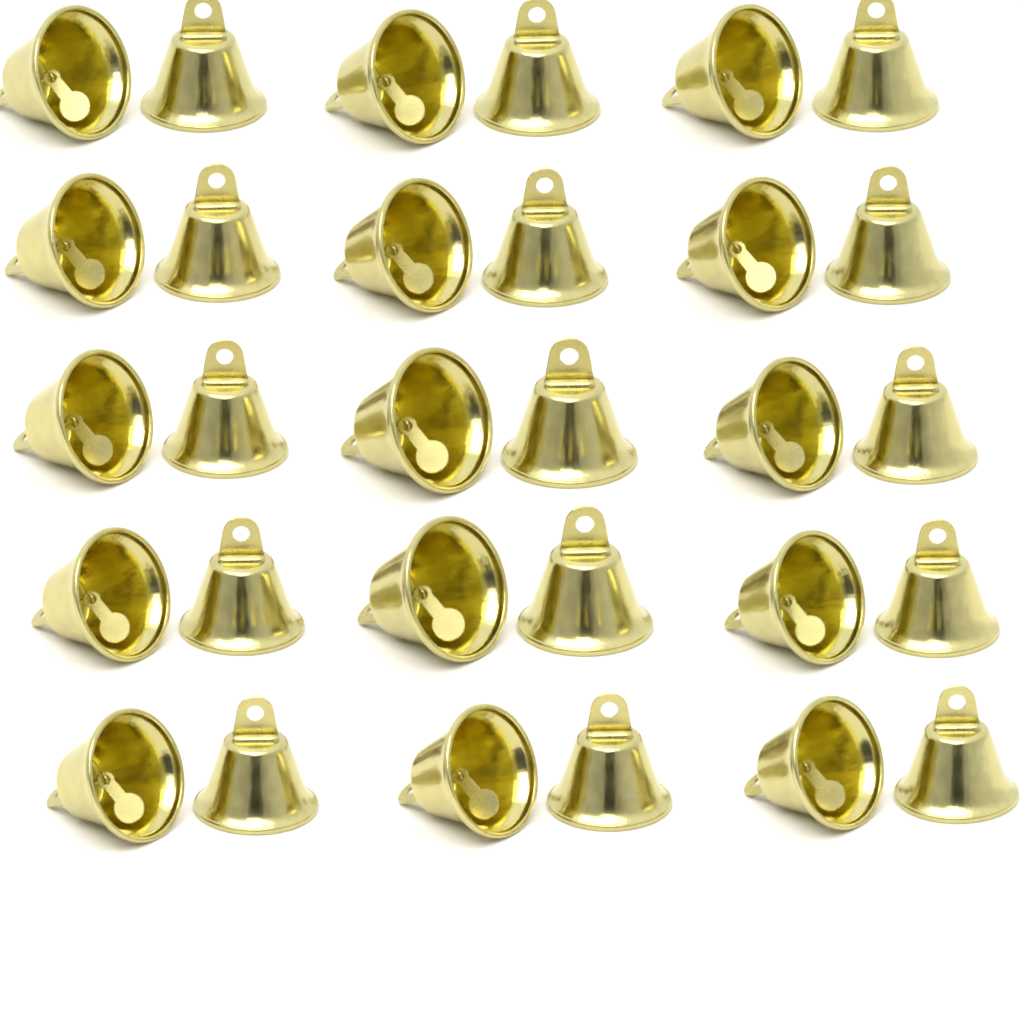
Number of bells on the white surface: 30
